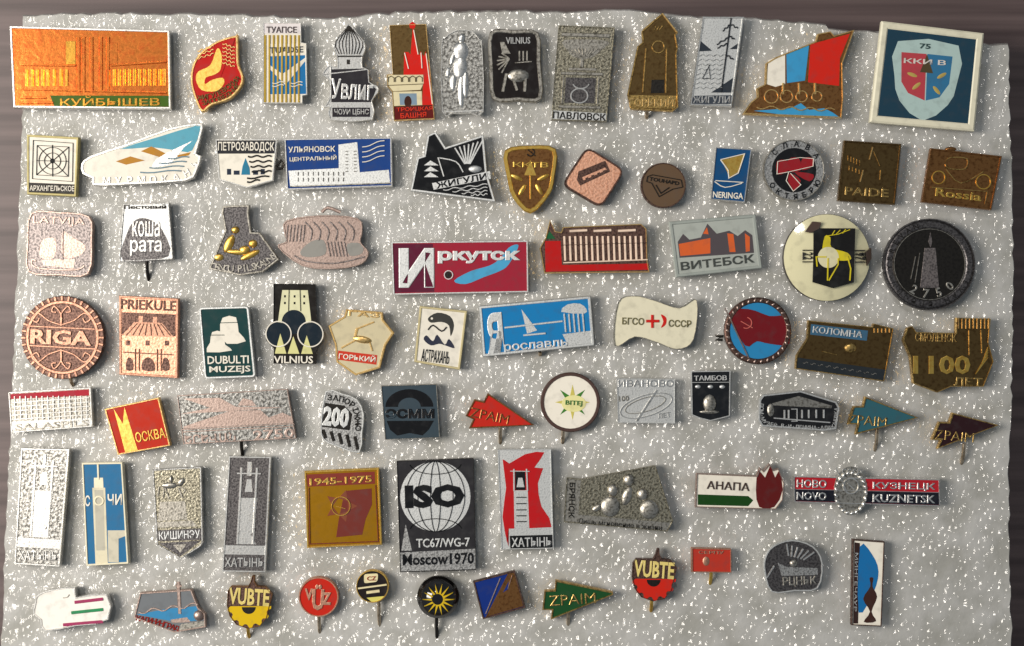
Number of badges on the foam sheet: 78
